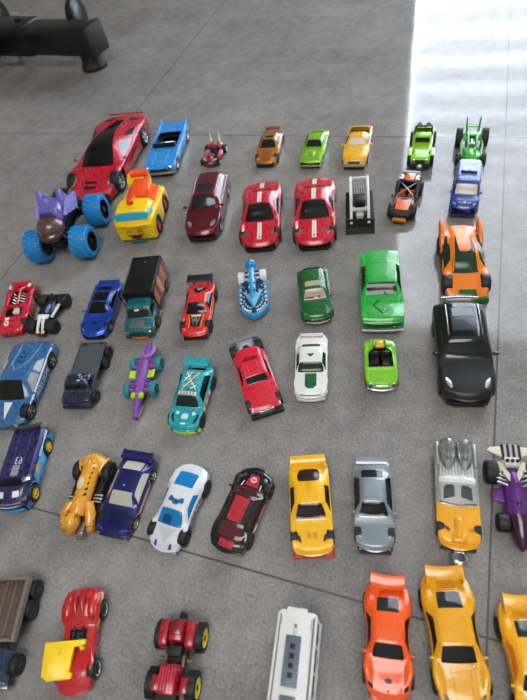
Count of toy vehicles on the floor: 49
